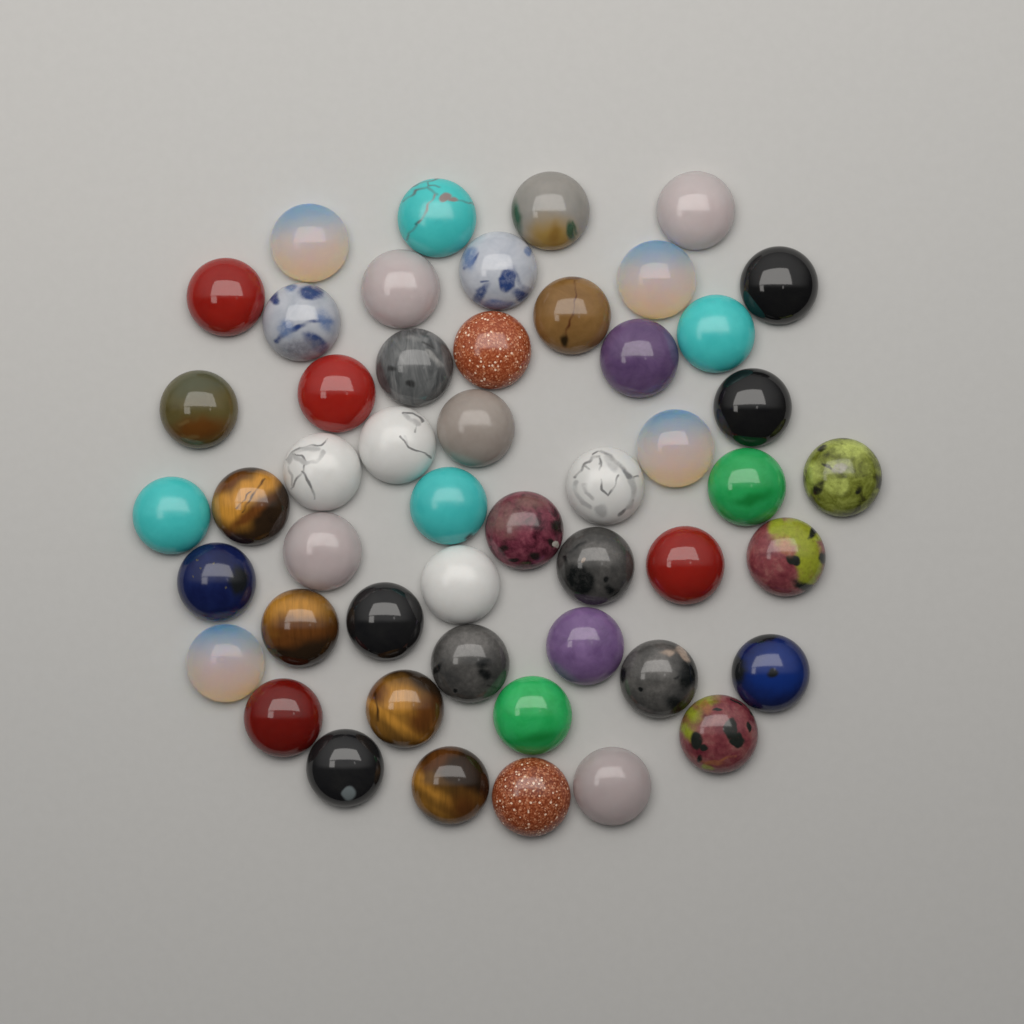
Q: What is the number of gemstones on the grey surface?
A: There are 50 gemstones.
